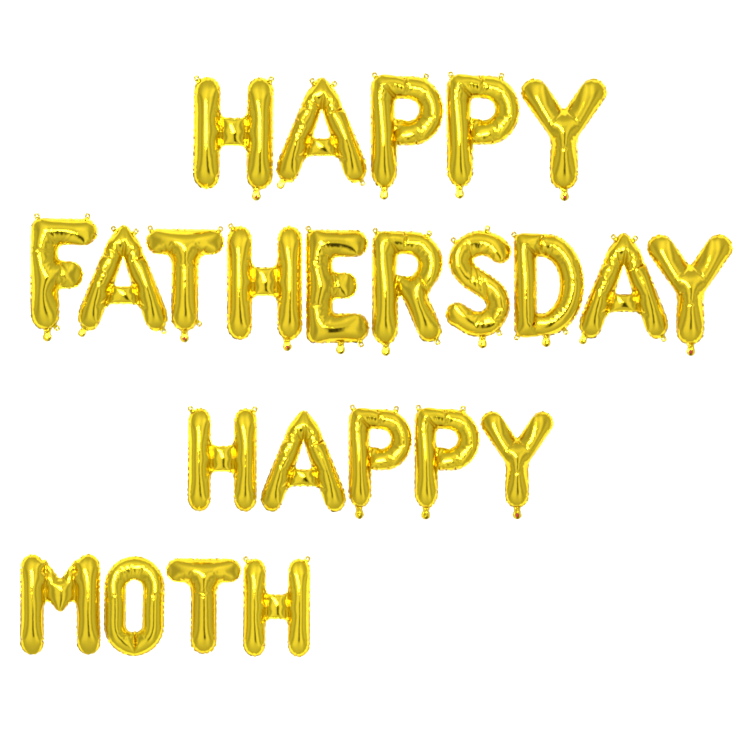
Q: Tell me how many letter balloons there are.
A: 24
